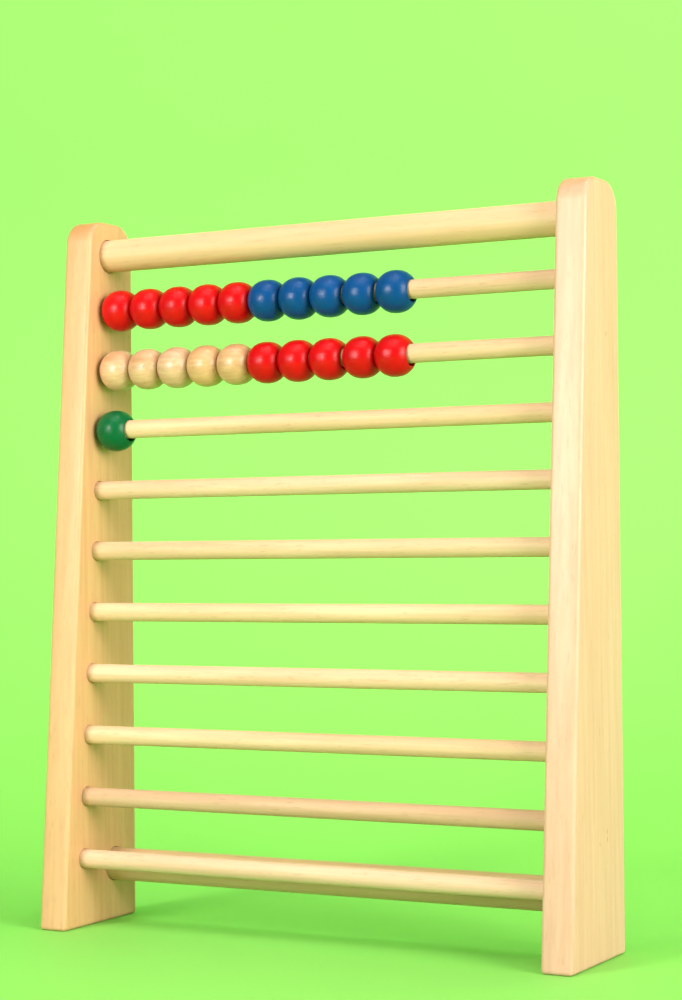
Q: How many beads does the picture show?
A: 21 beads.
